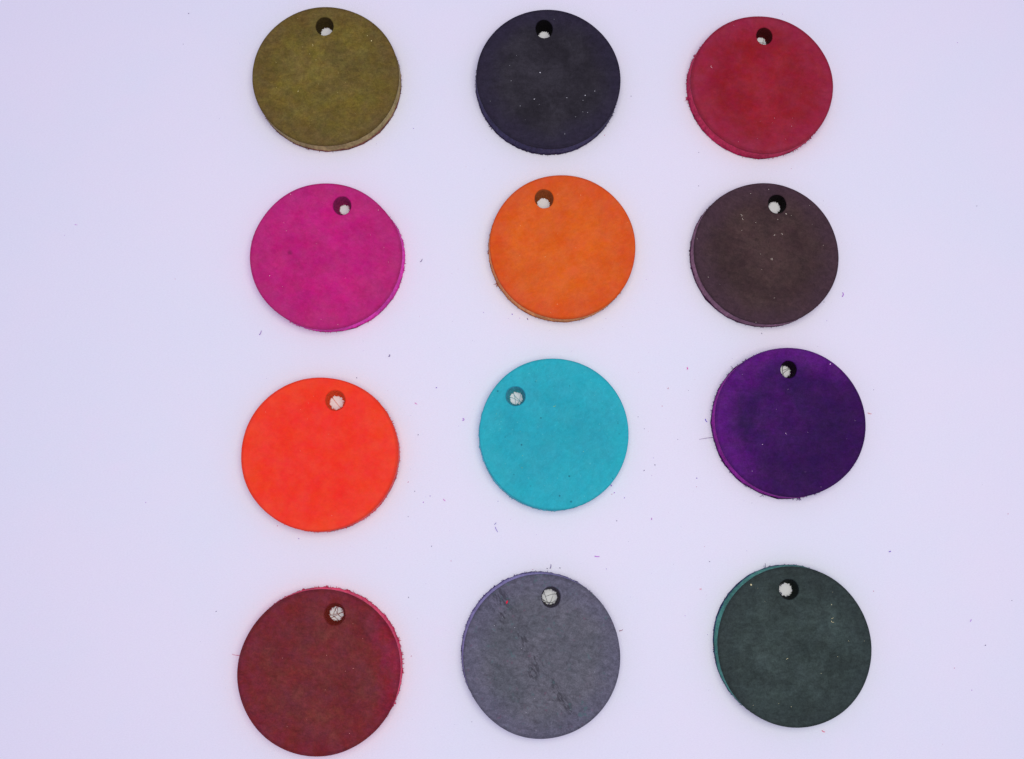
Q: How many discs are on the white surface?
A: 12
